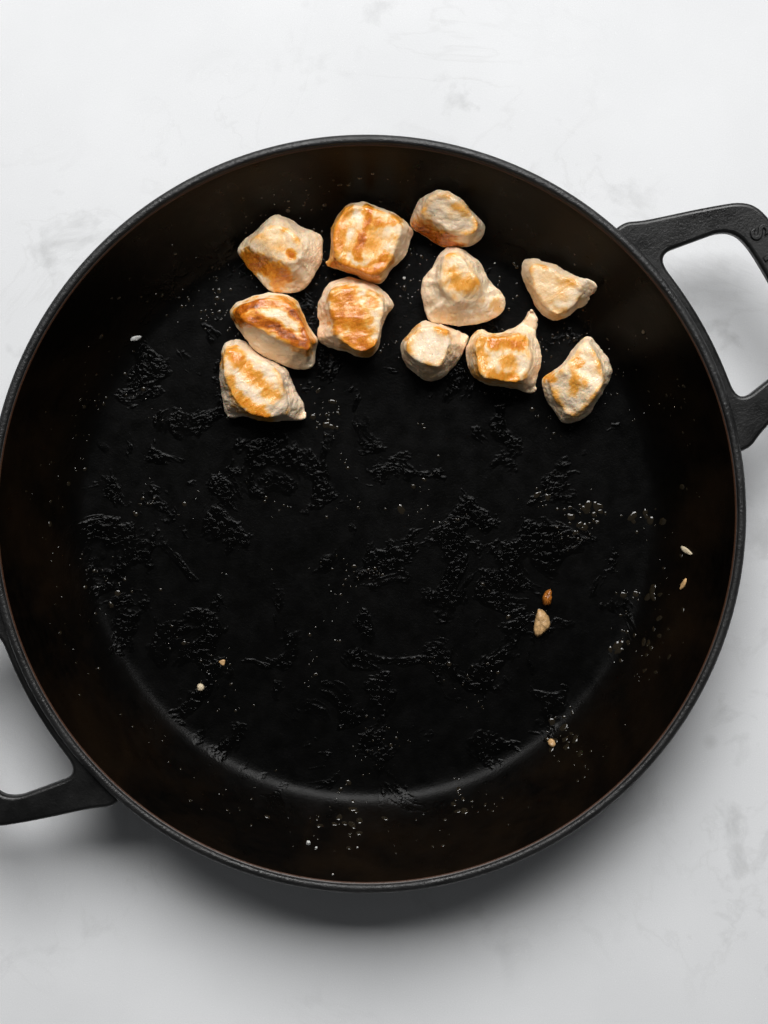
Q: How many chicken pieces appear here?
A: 11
